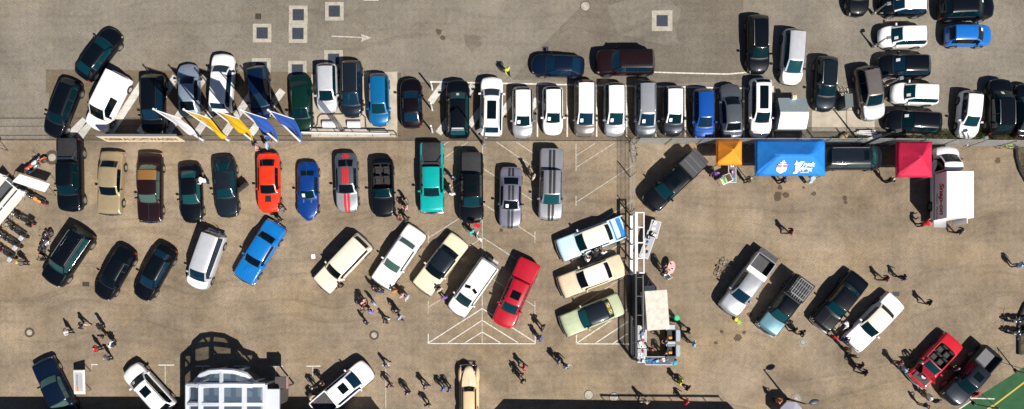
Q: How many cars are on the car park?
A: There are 78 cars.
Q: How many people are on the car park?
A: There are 105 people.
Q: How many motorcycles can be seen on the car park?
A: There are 9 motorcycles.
